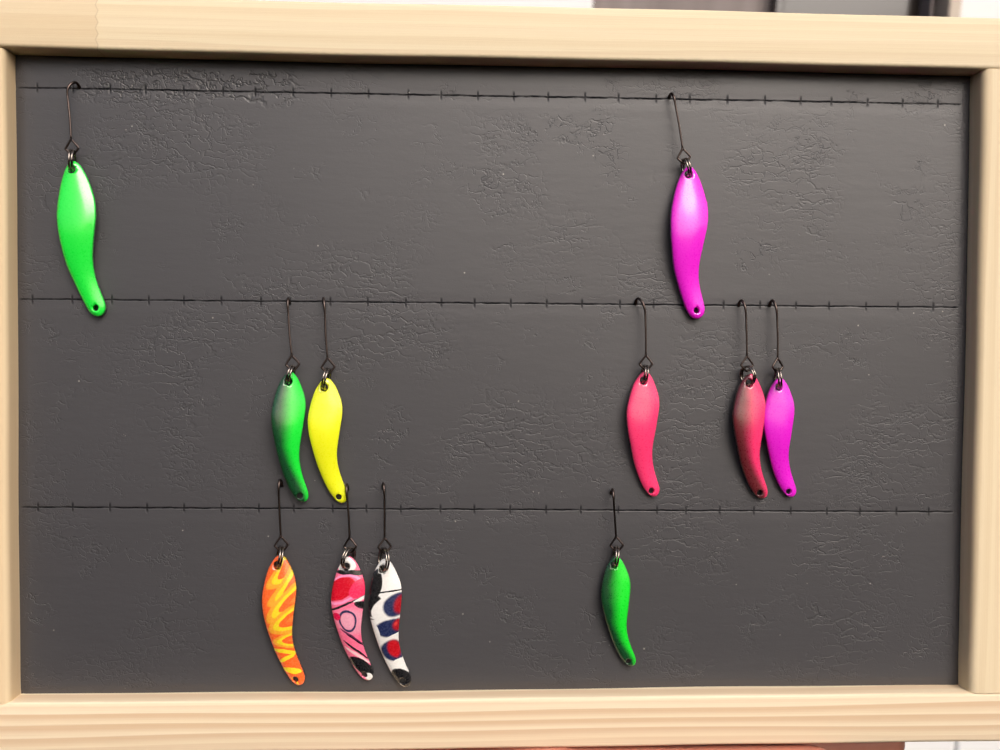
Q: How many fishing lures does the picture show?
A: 11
